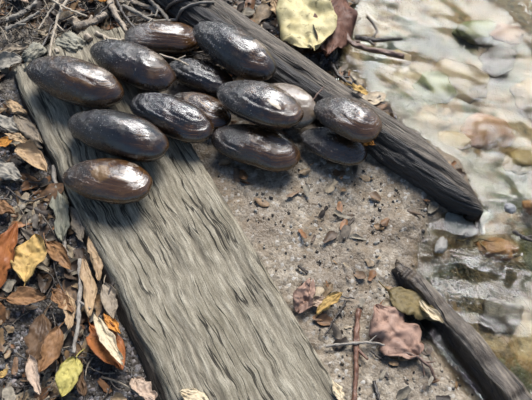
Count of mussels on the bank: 14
